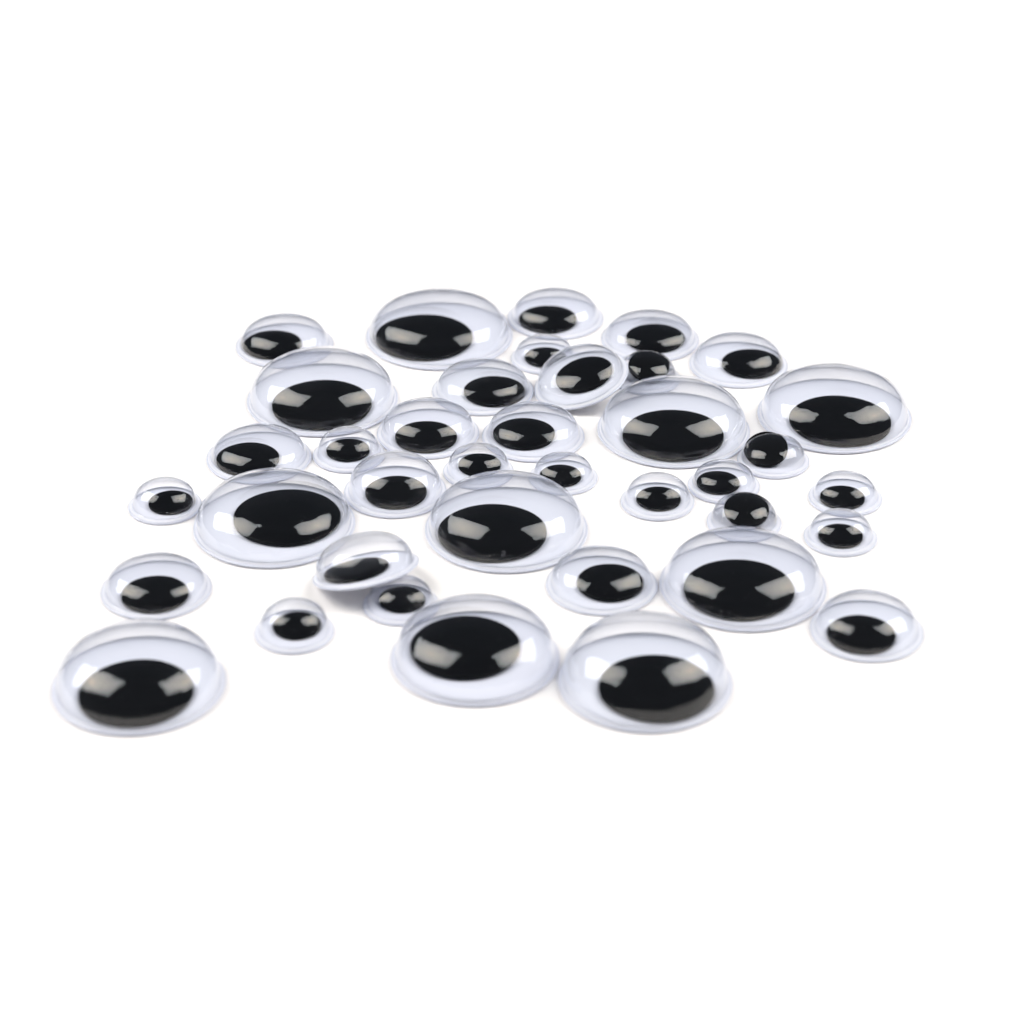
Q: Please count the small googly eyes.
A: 14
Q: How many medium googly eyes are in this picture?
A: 14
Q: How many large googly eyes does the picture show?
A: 10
